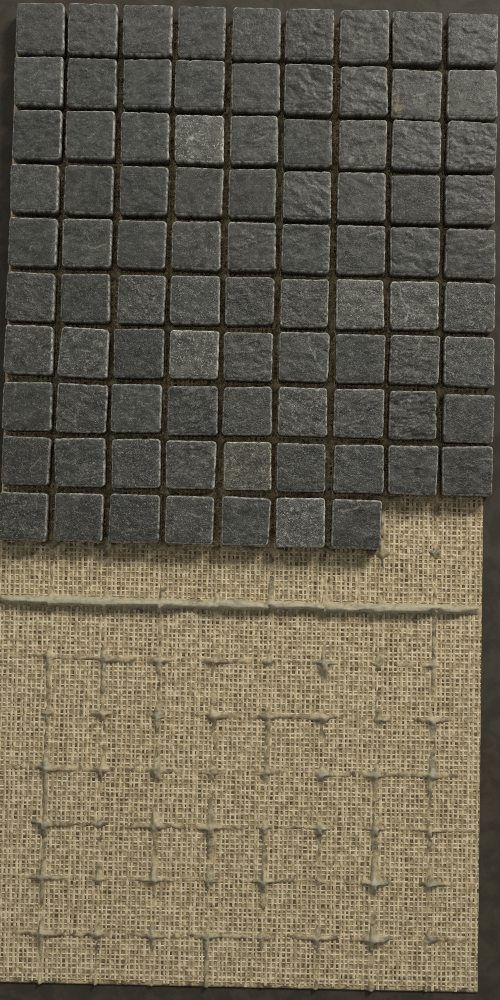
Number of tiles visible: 88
